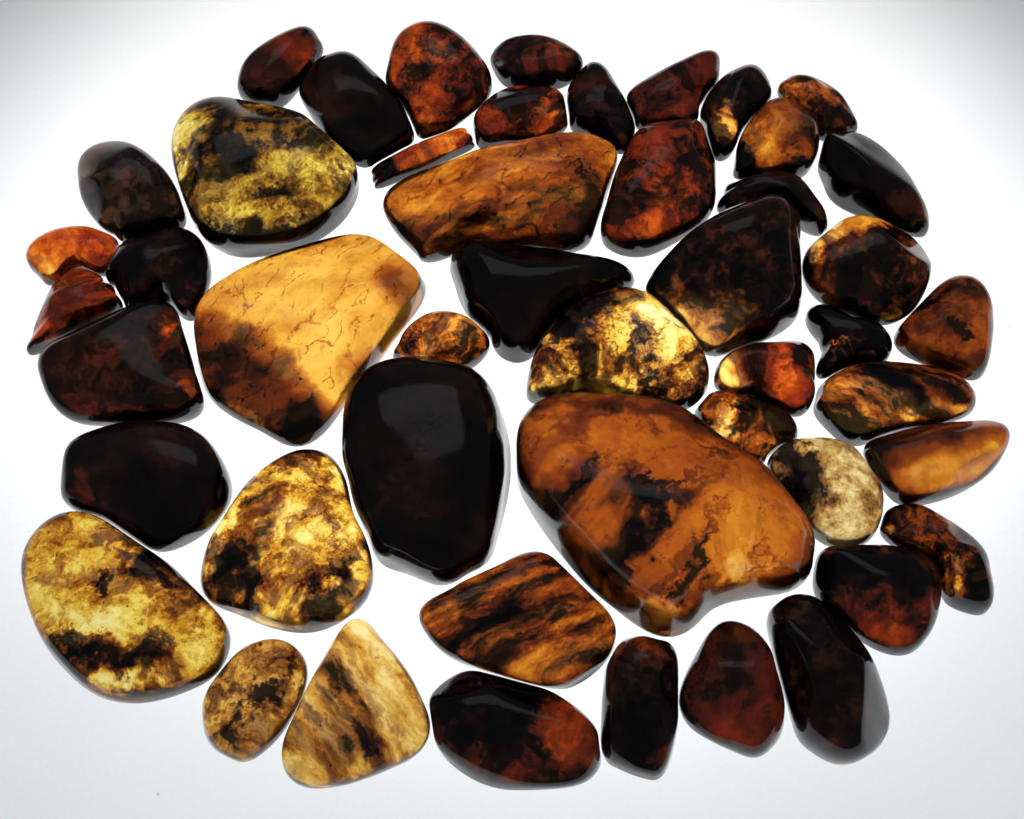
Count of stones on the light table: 48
